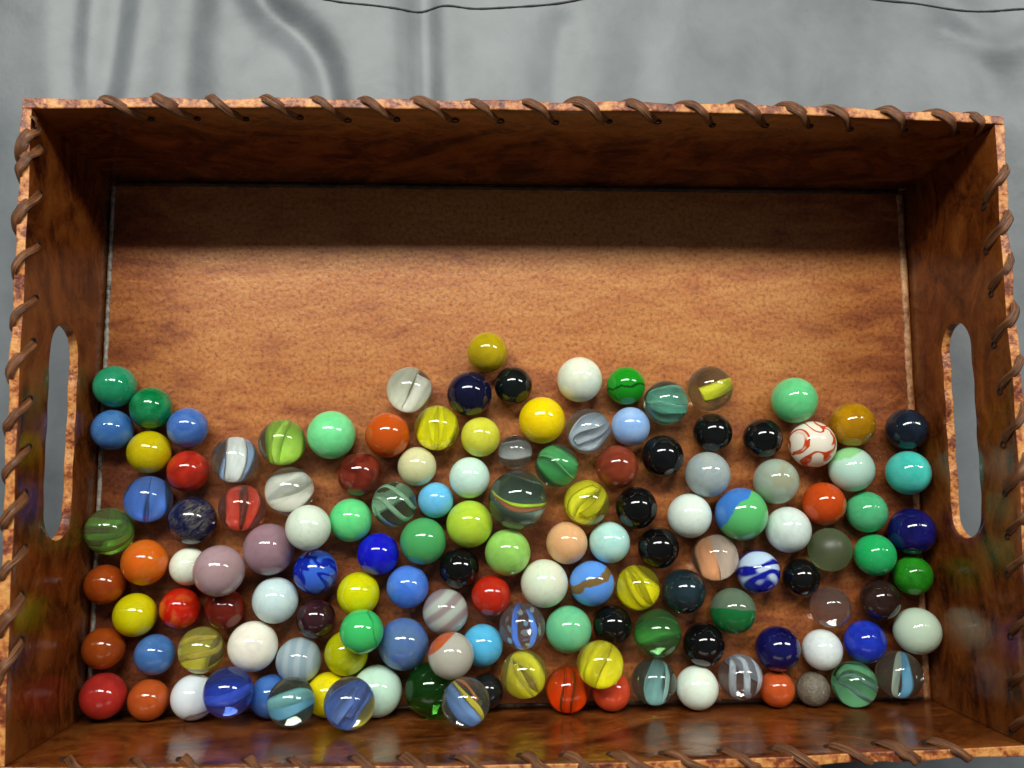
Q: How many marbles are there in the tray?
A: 136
